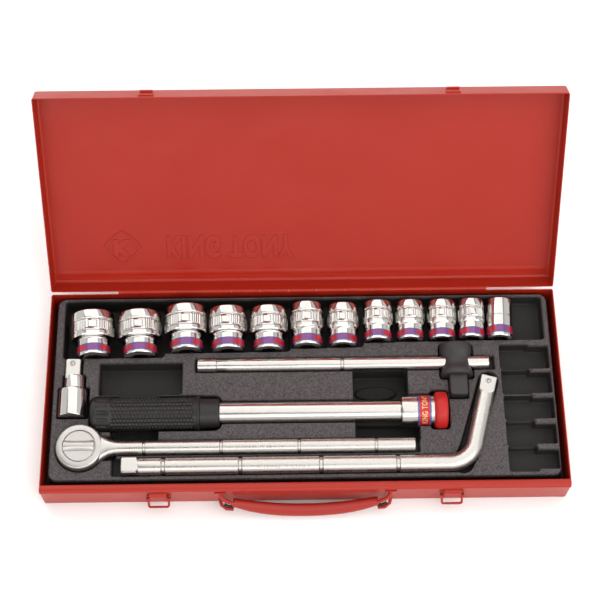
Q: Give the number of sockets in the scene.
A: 12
